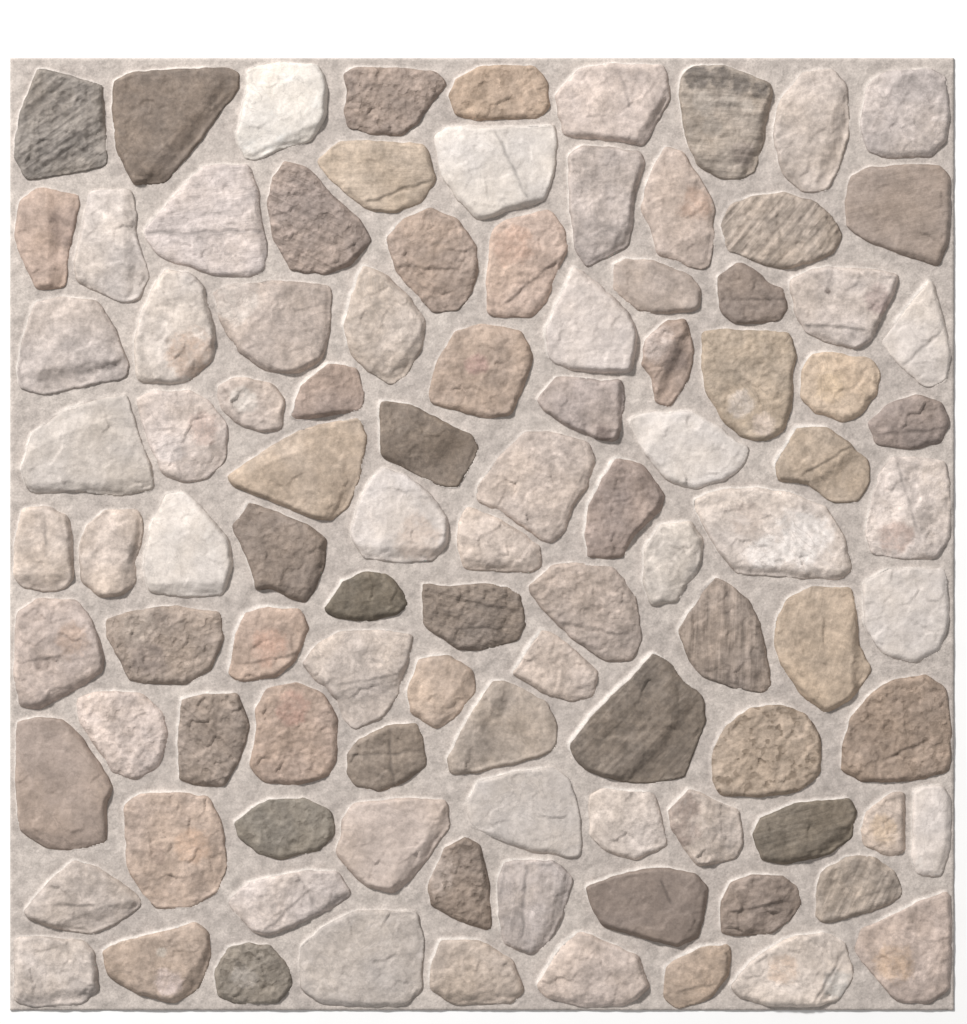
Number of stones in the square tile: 101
